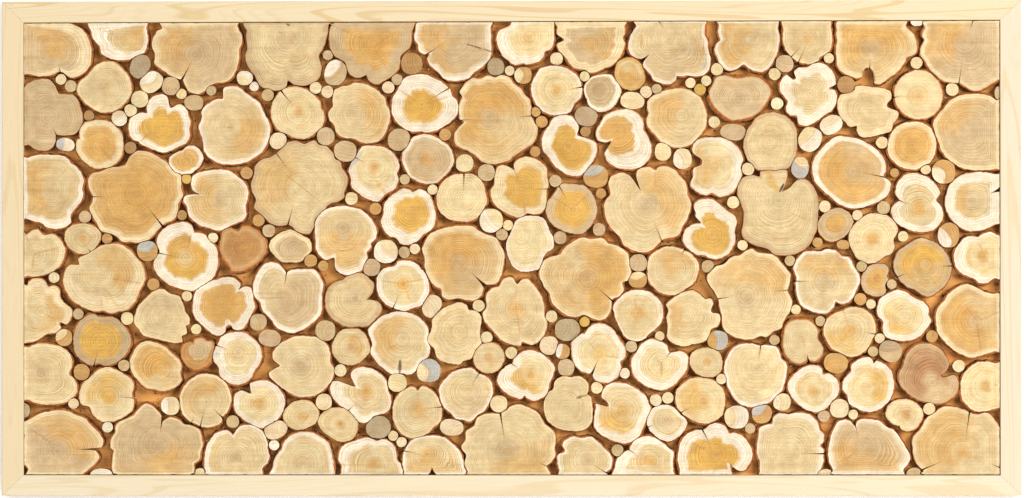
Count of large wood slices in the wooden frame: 129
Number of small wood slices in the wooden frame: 181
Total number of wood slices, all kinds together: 310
